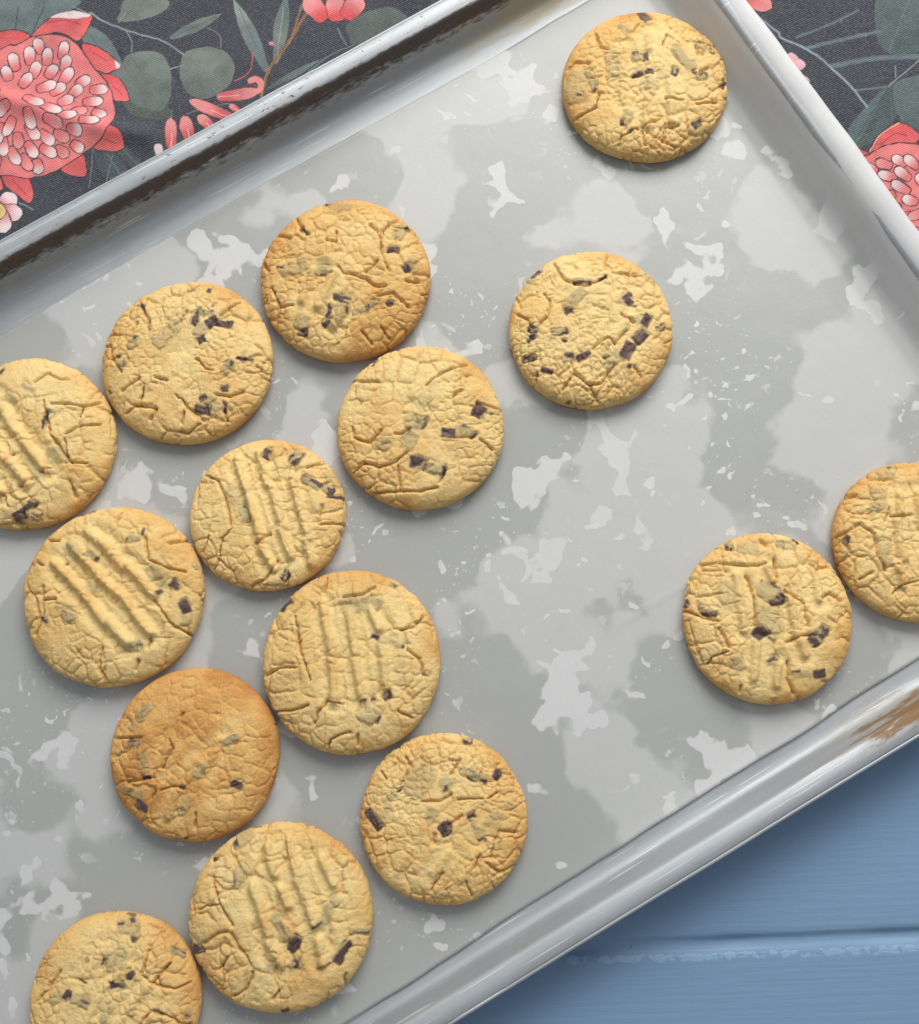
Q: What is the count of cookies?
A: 15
